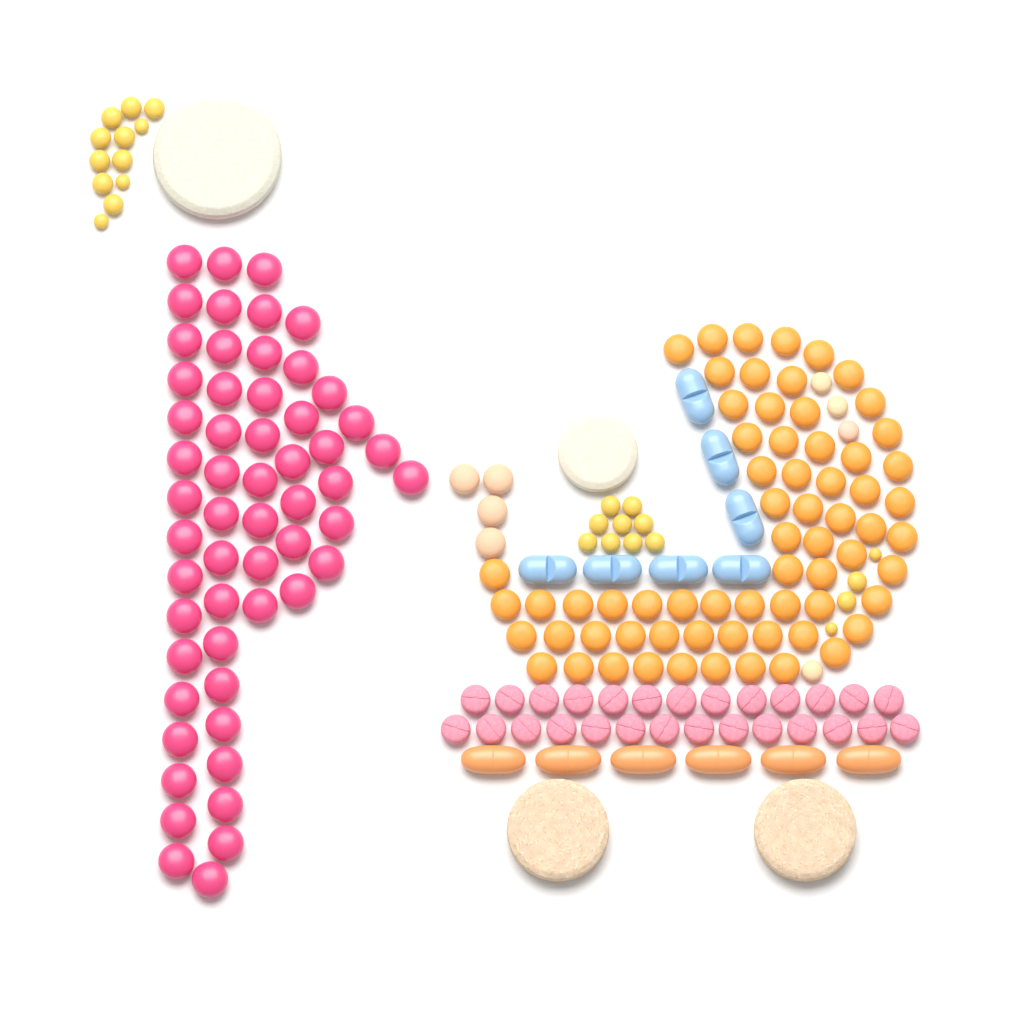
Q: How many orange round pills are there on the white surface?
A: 66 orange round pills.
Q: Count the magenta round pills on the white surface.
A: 56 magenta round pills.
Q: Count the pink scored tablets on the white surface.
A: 27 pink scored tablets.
